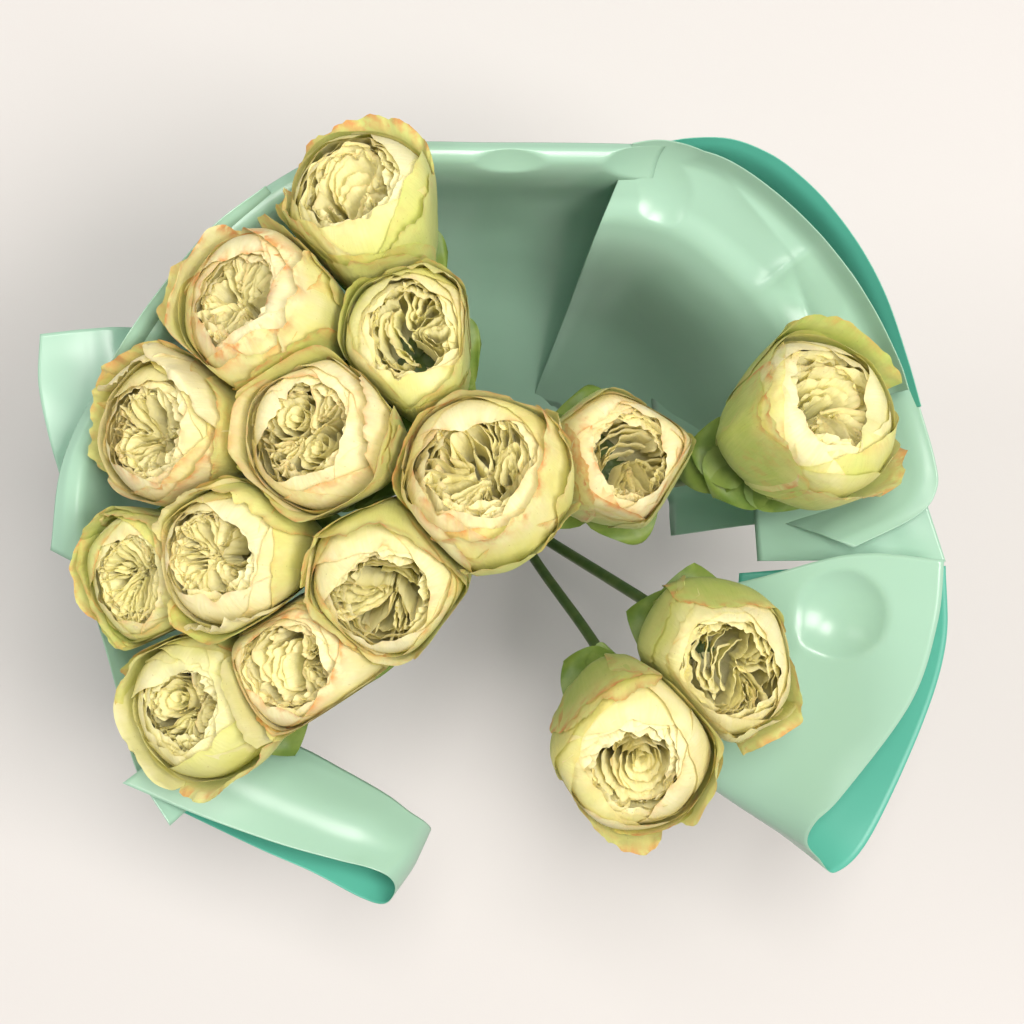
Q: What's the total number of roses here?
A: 15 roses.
